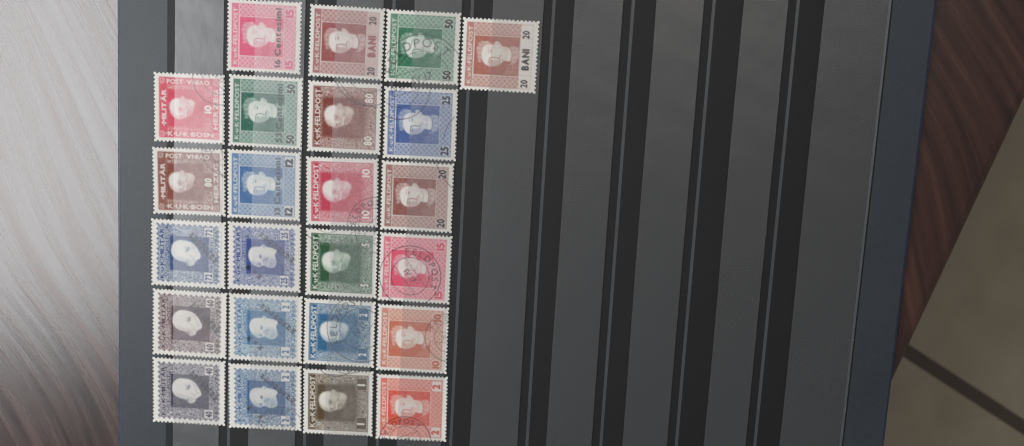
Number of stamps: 24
